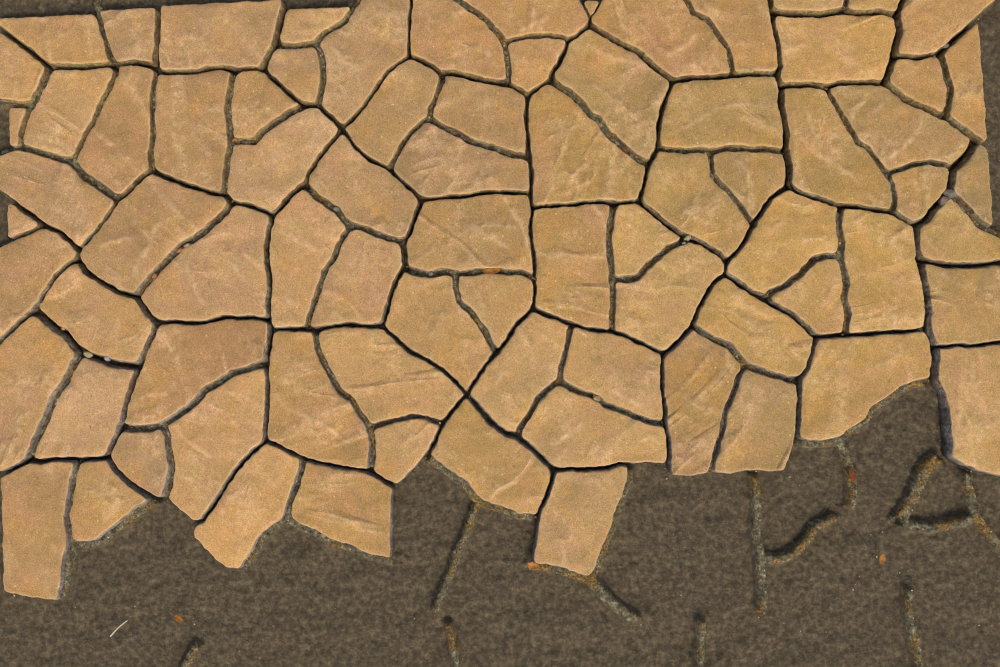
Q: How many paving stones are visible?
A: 79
